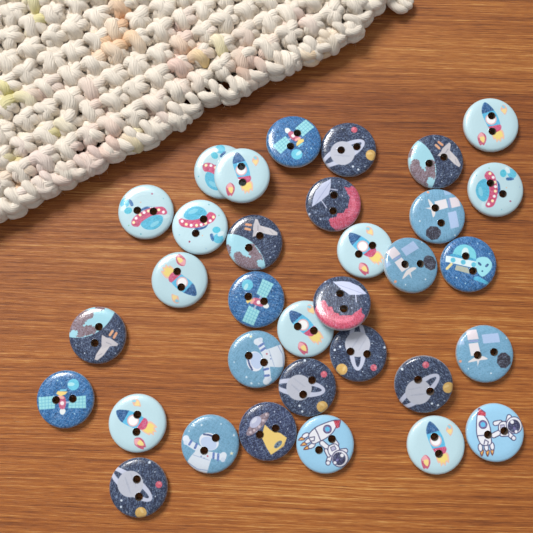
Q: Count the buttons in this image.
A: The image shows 33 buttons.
